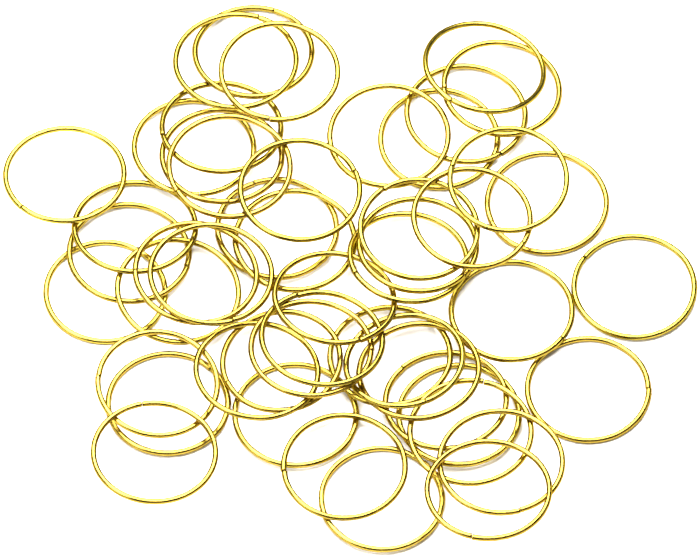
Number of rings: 50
